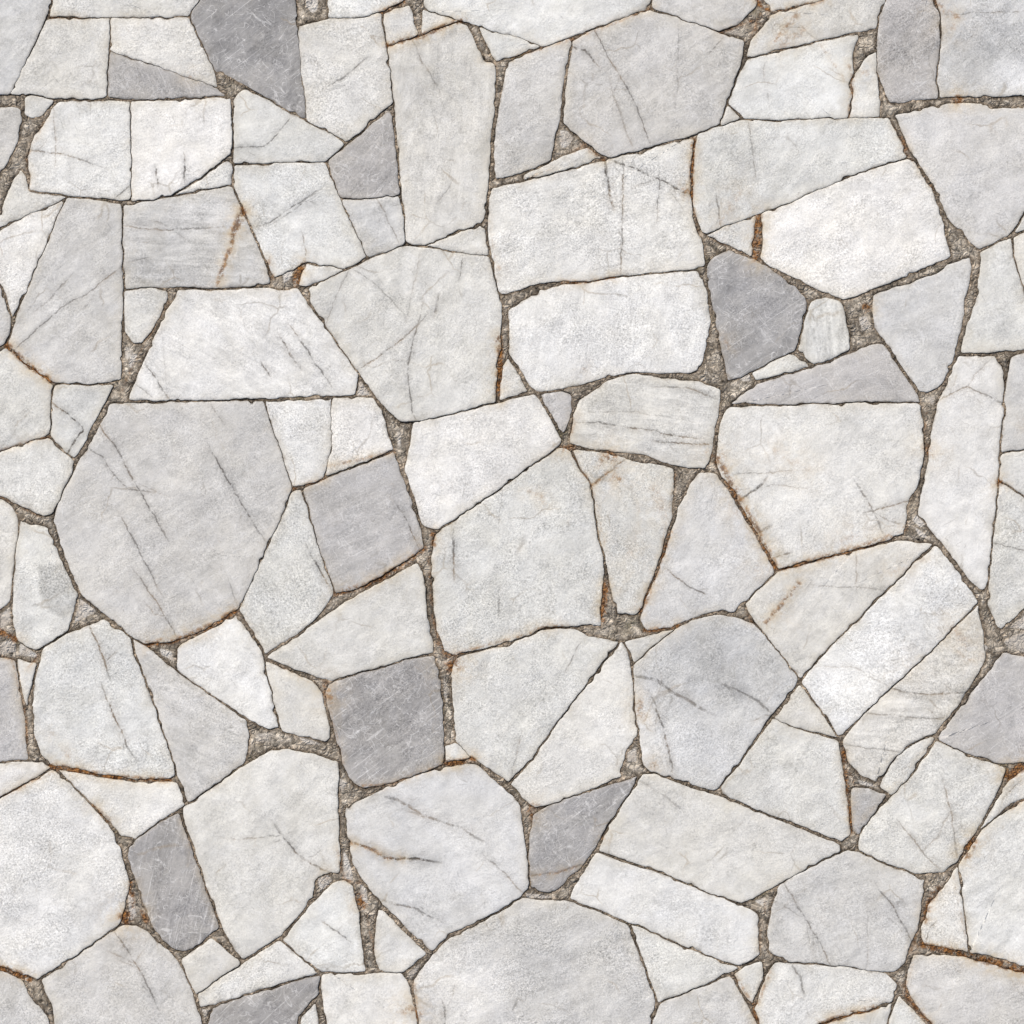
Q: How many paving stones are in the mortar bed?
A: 131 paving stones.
